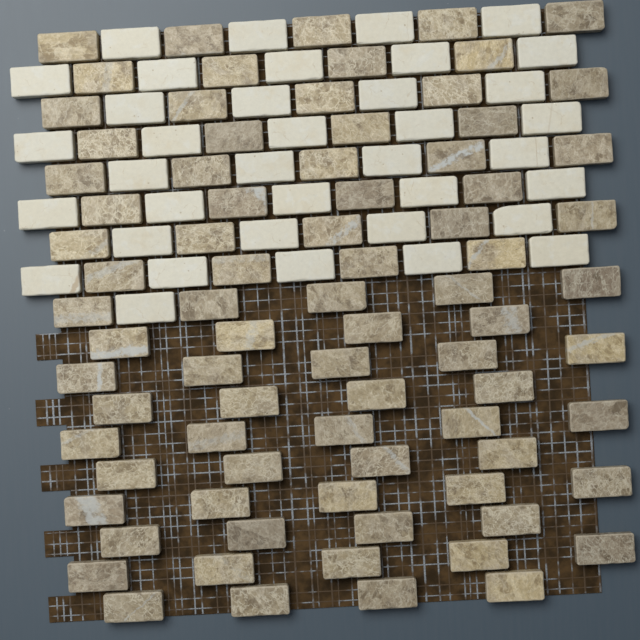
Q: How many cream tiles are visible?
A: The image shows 37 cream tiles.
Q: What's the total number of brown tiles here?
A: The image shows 81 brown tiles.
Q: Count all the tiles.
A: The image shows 118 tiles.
